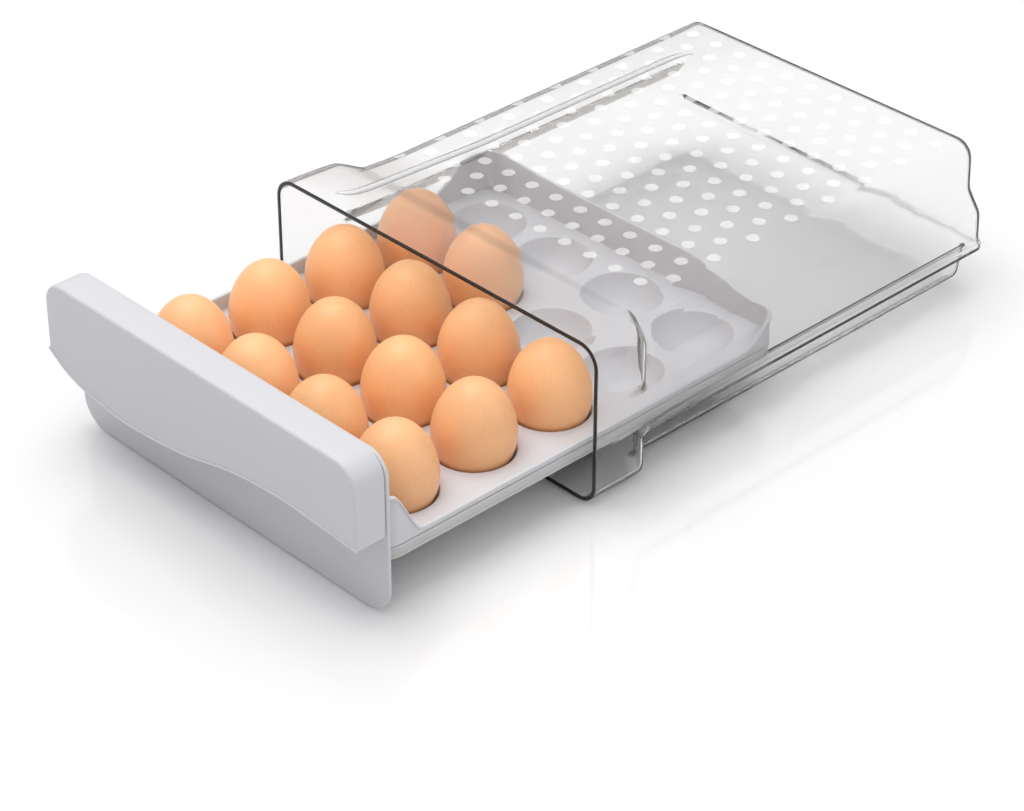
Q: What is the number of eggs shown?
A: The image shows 14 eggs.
